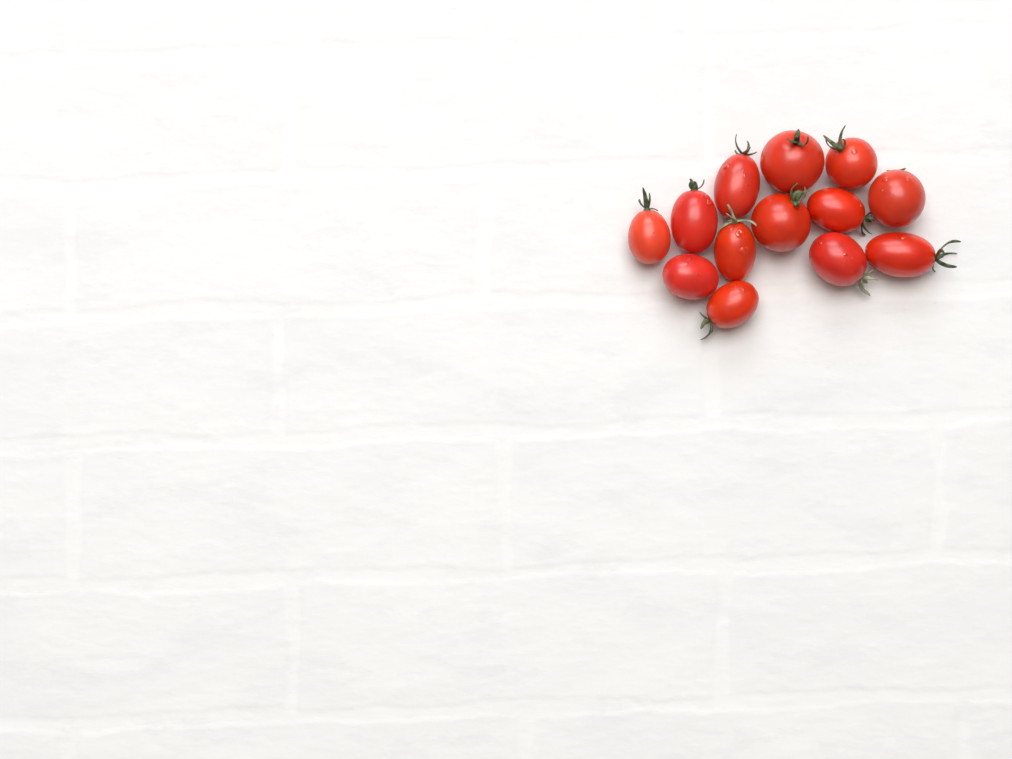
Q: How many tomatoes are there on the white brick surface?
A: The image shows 13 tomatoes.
